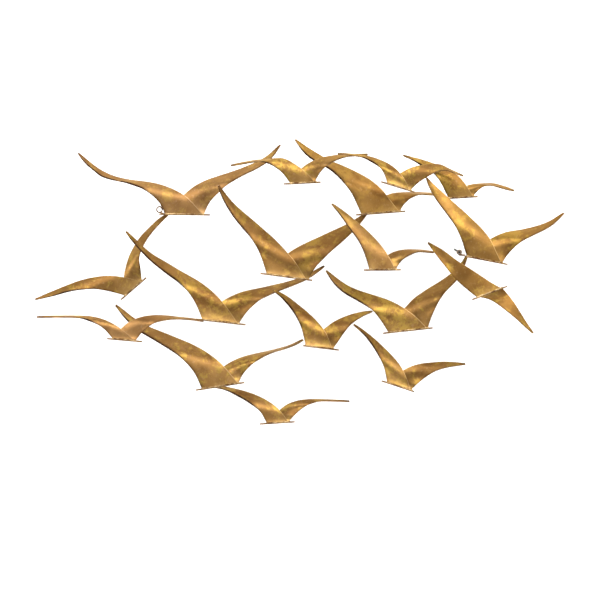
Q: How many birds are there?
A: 17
